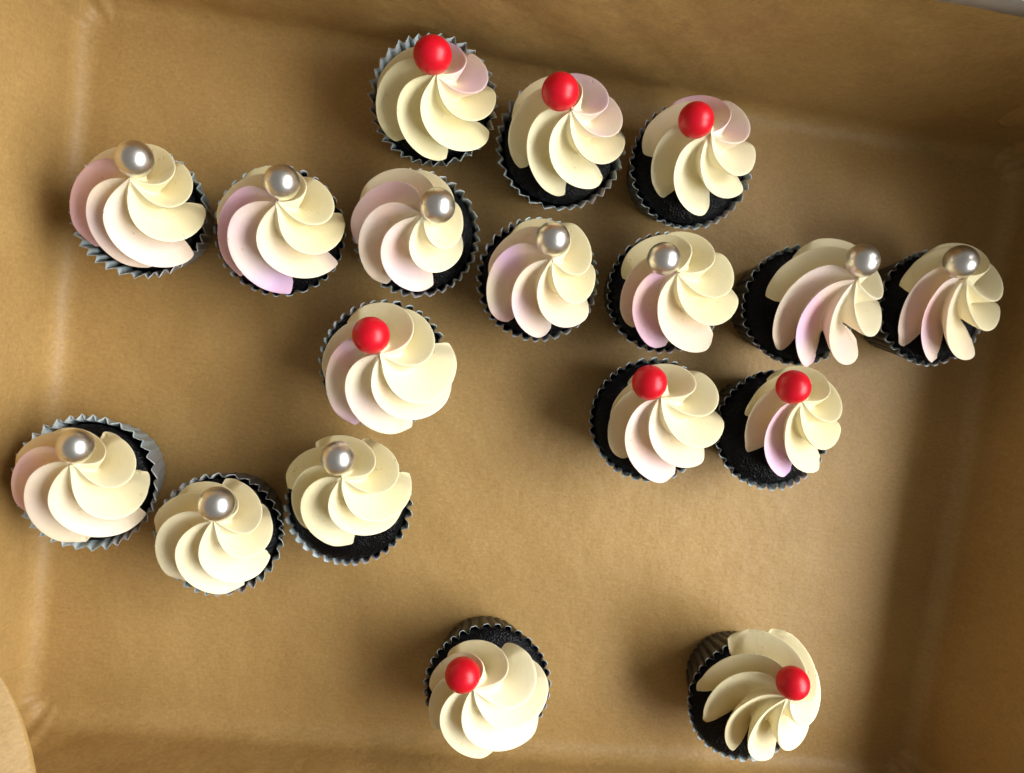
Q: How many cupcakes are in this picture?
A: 18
